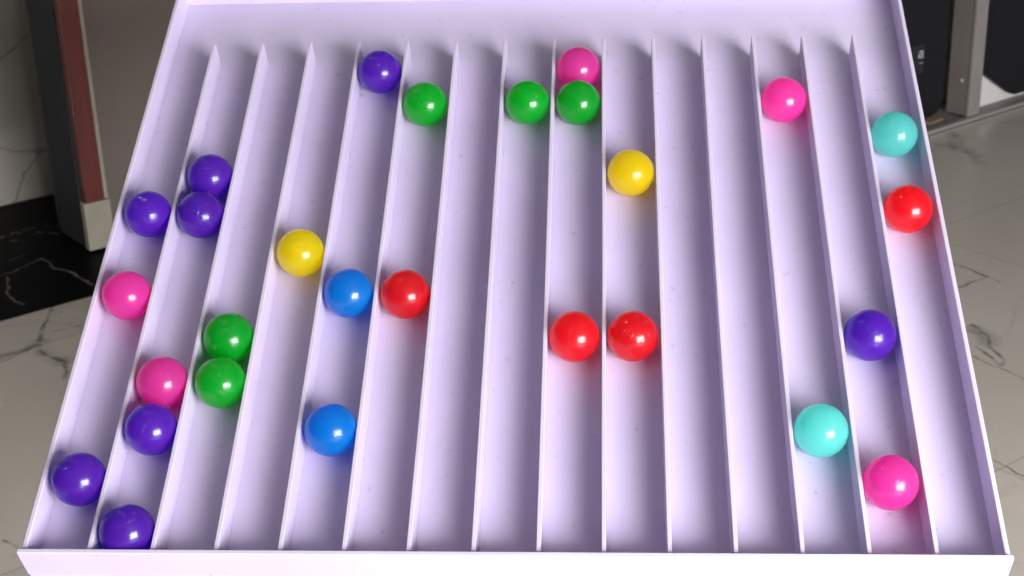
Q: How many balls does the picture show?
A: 28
